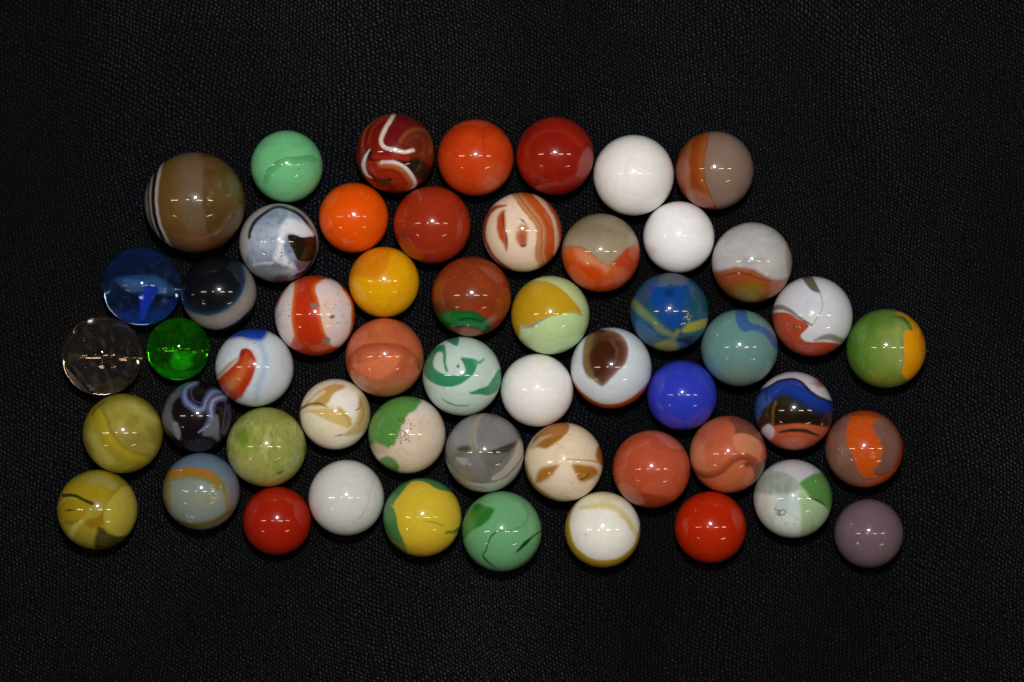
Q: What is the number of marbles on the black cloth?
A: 53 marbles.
